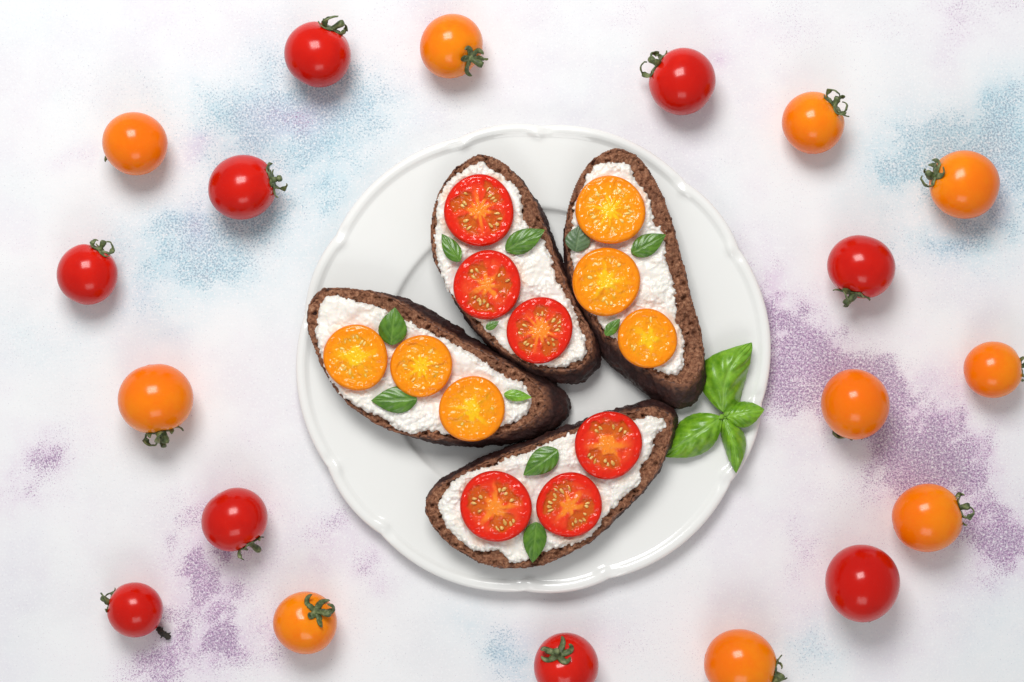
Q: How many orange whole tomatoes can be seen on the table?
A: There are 10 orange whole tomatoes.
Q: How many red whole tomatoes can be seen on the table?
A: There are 9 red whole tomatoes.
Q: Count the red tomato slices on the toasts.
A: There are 6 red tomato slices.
